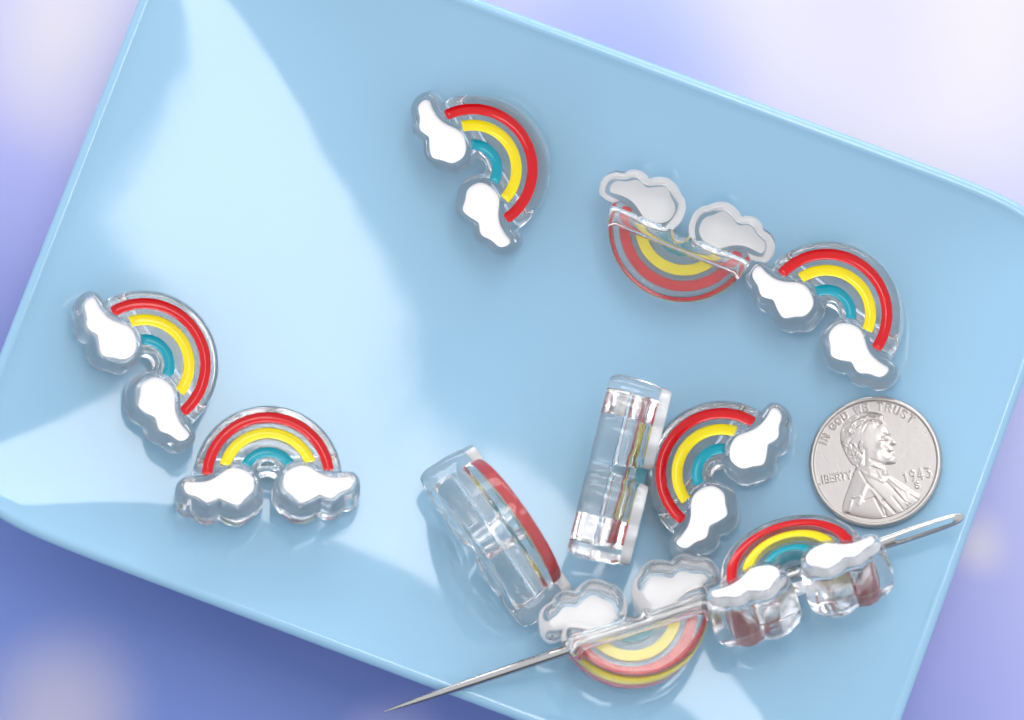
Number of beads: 10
